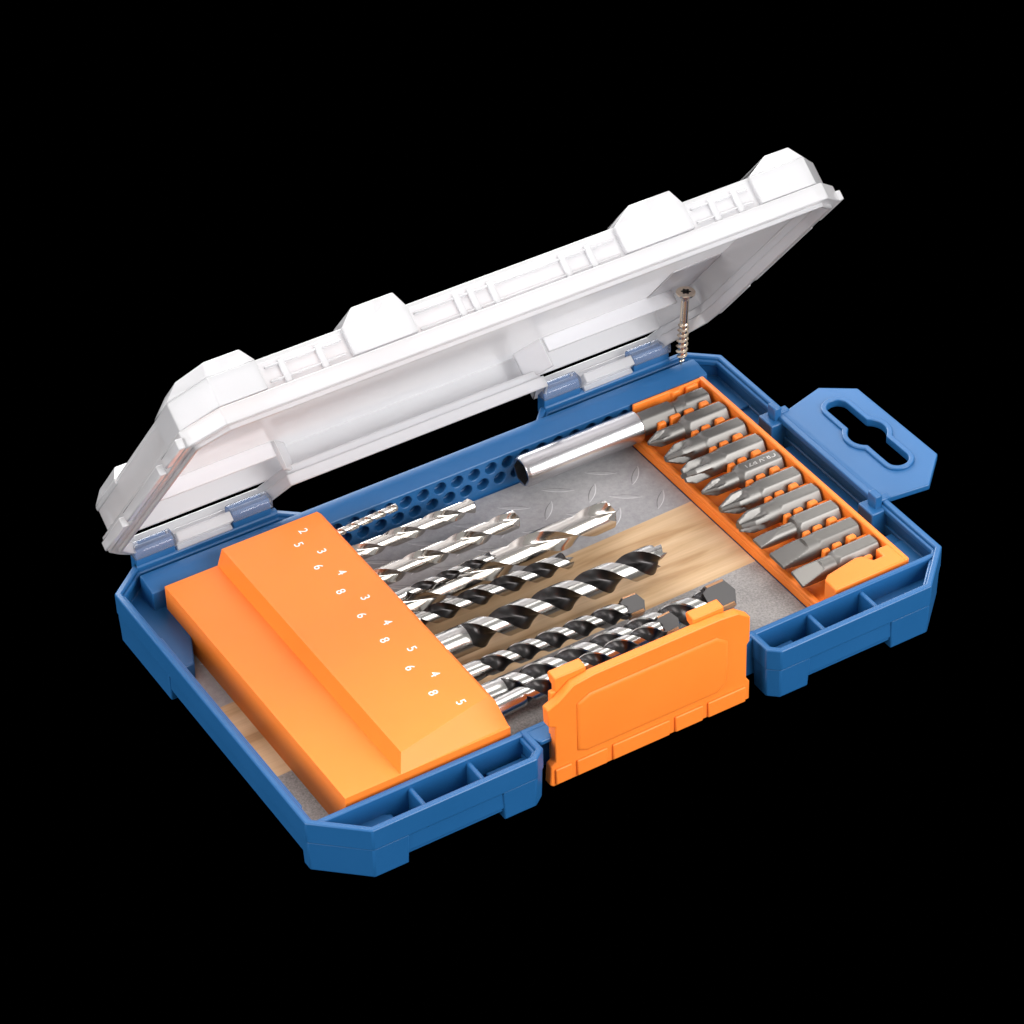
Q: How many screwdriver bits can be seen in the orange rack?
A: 9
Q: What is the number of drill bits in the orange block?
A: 10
